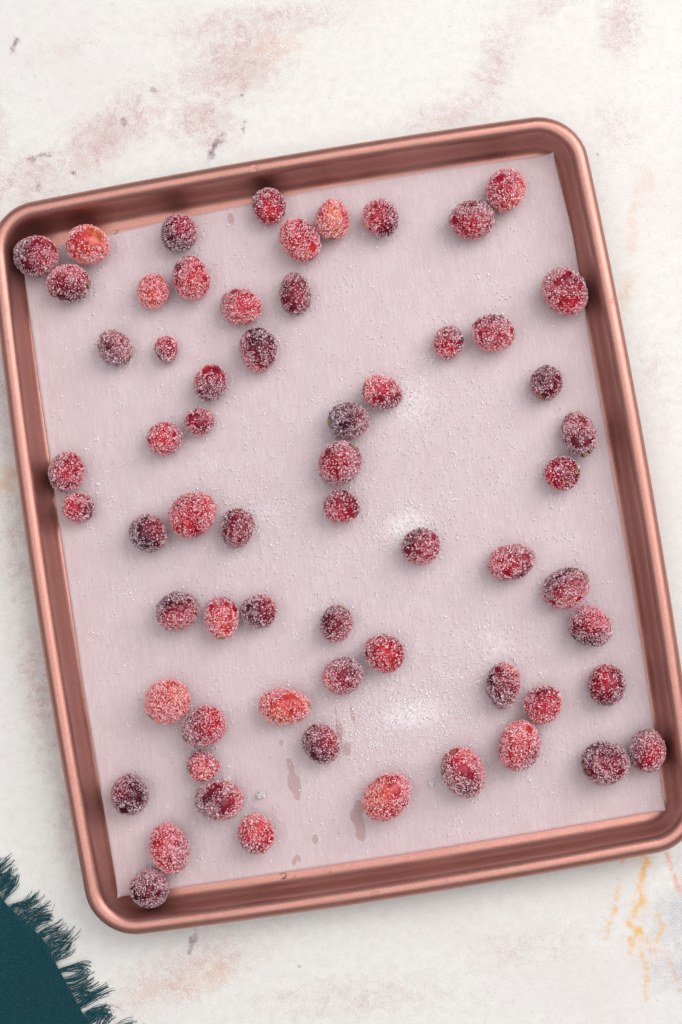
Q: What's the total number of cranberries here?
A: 63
